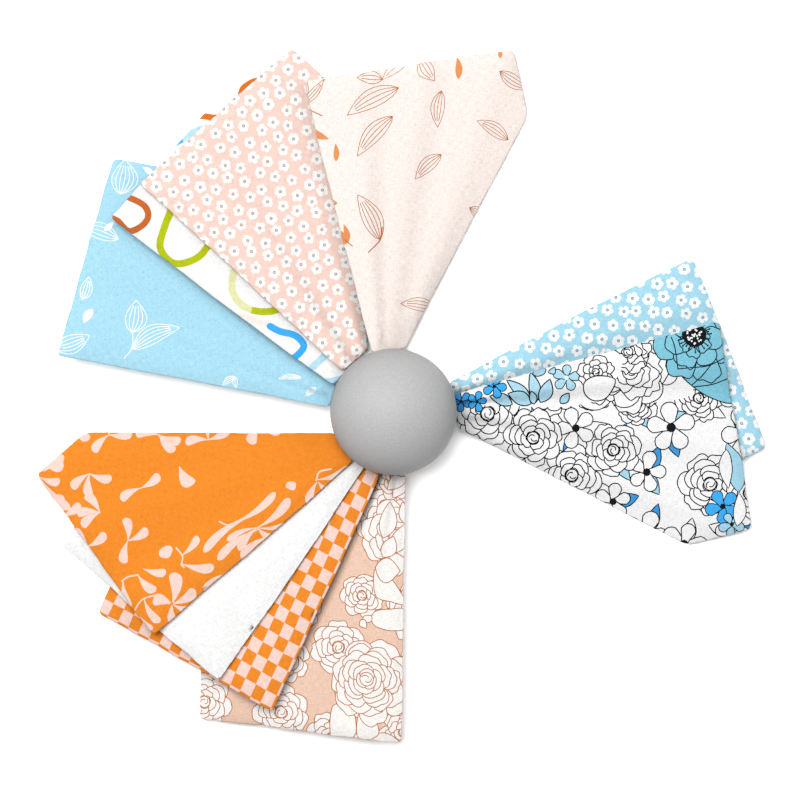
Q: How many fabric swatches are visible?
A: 10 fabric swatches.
